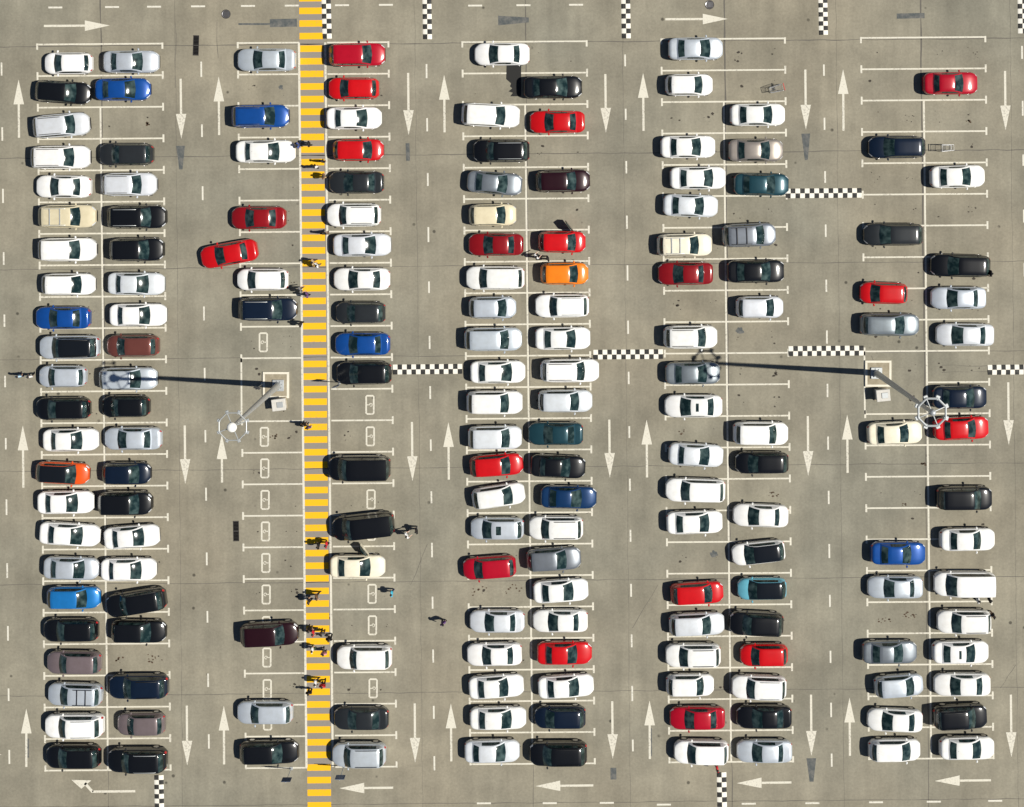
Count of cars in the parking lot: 173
